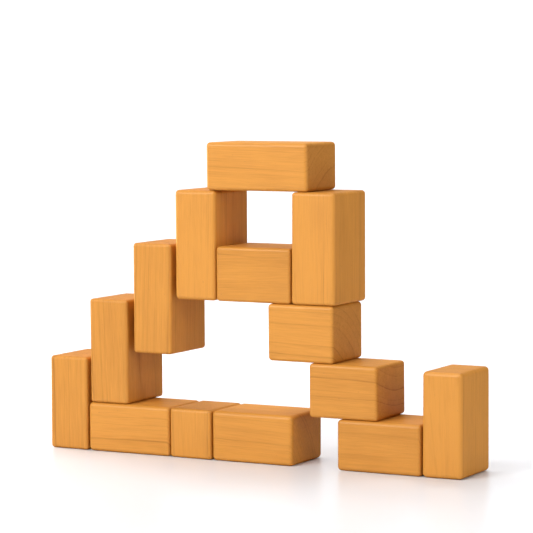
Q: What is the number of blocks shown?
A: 14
